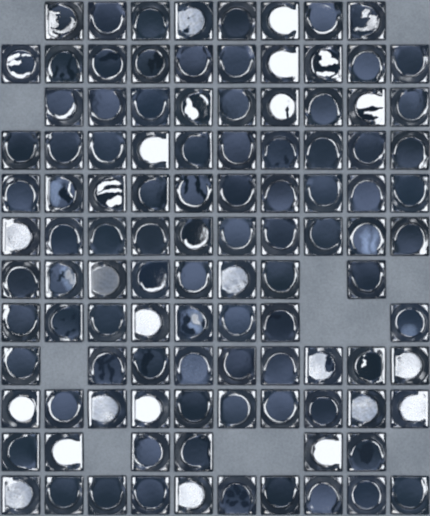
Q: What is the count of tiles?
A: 108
